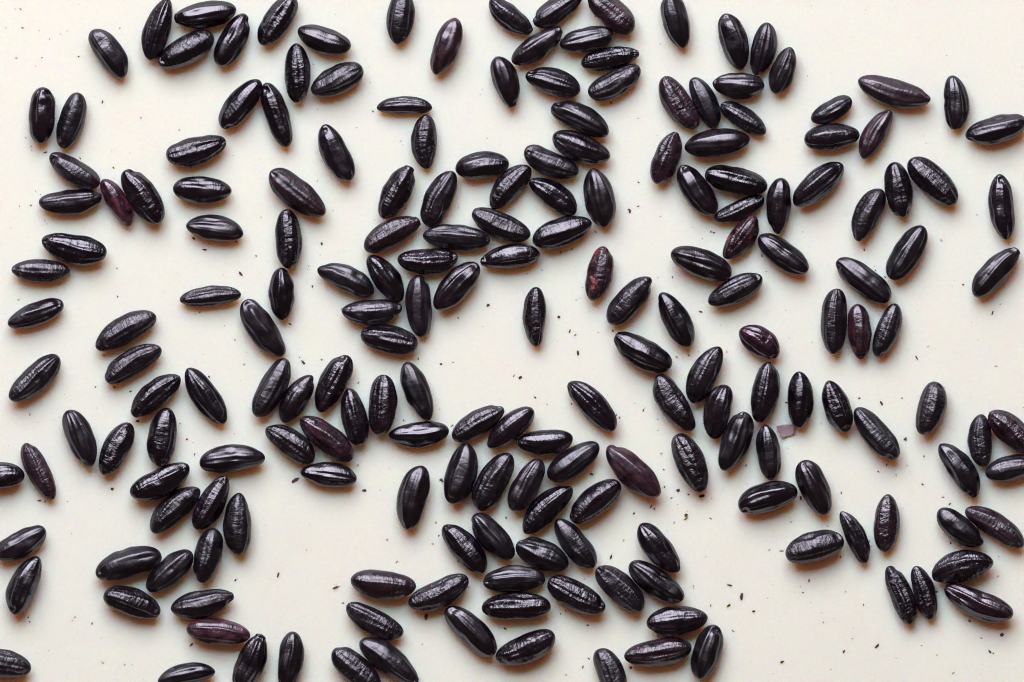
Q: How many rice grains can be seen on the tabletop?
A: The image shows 200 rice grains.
